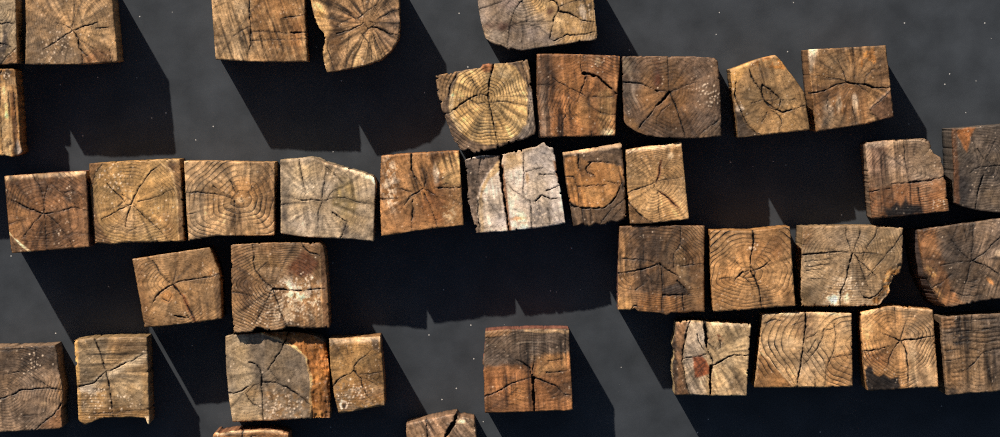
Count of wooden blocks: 38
